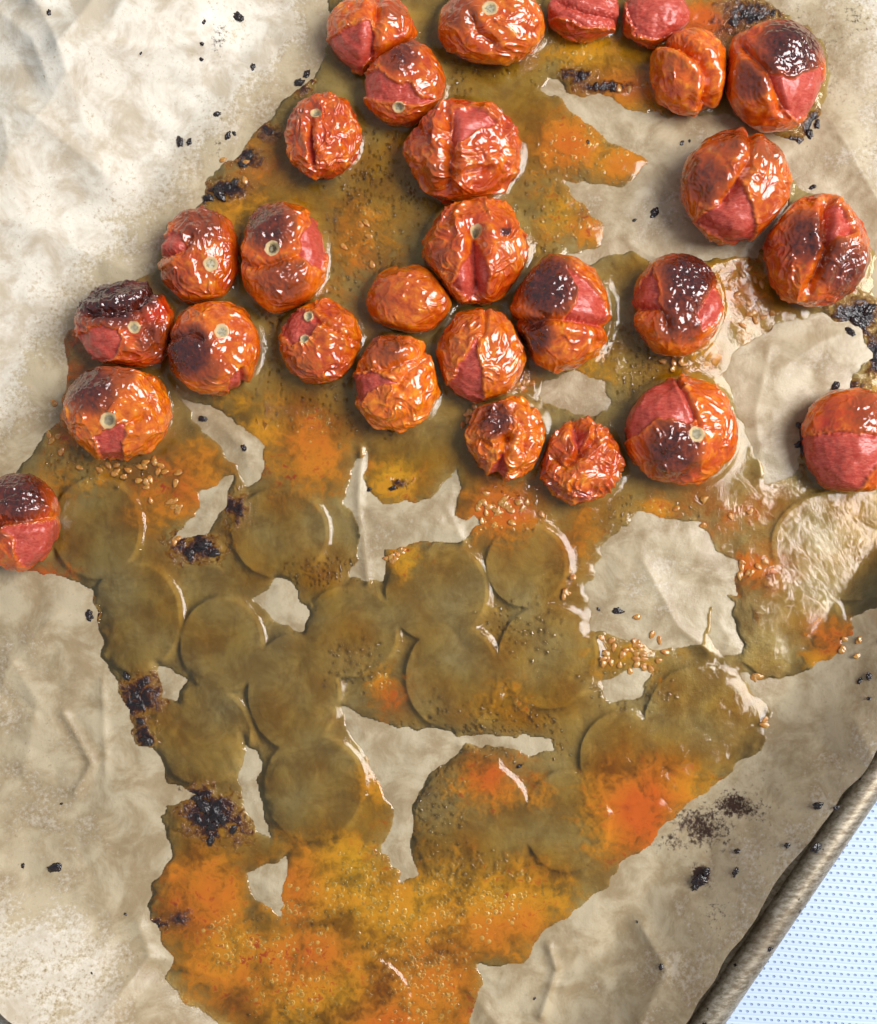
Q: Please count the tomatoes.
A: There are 28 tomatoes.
